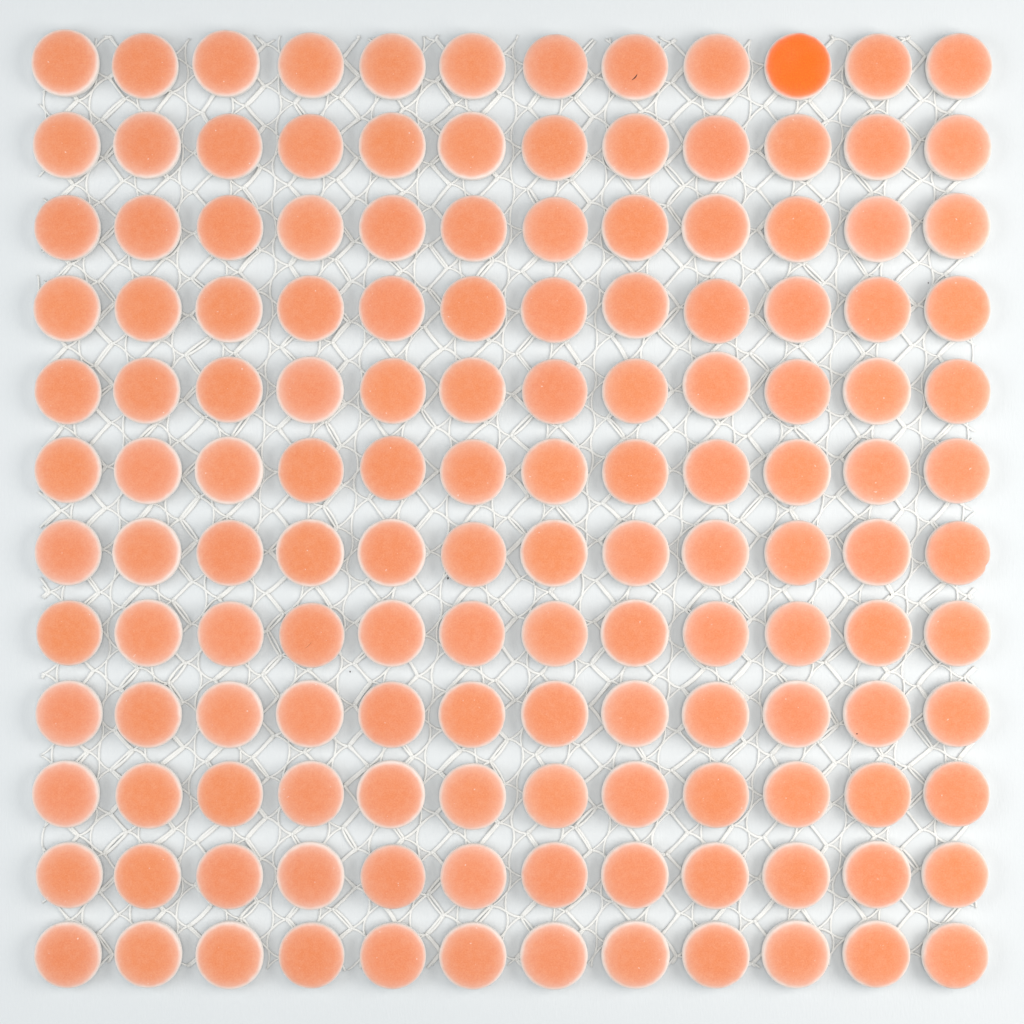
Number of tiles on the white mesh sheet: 144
